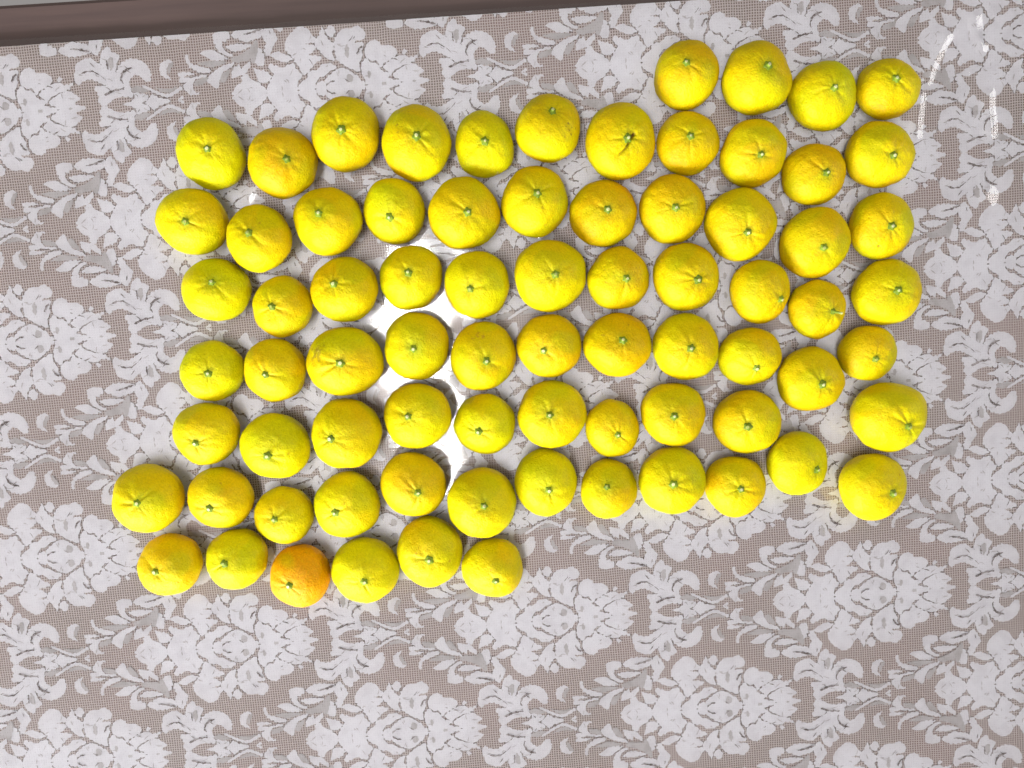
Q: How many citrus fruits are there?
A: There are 76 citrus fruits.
